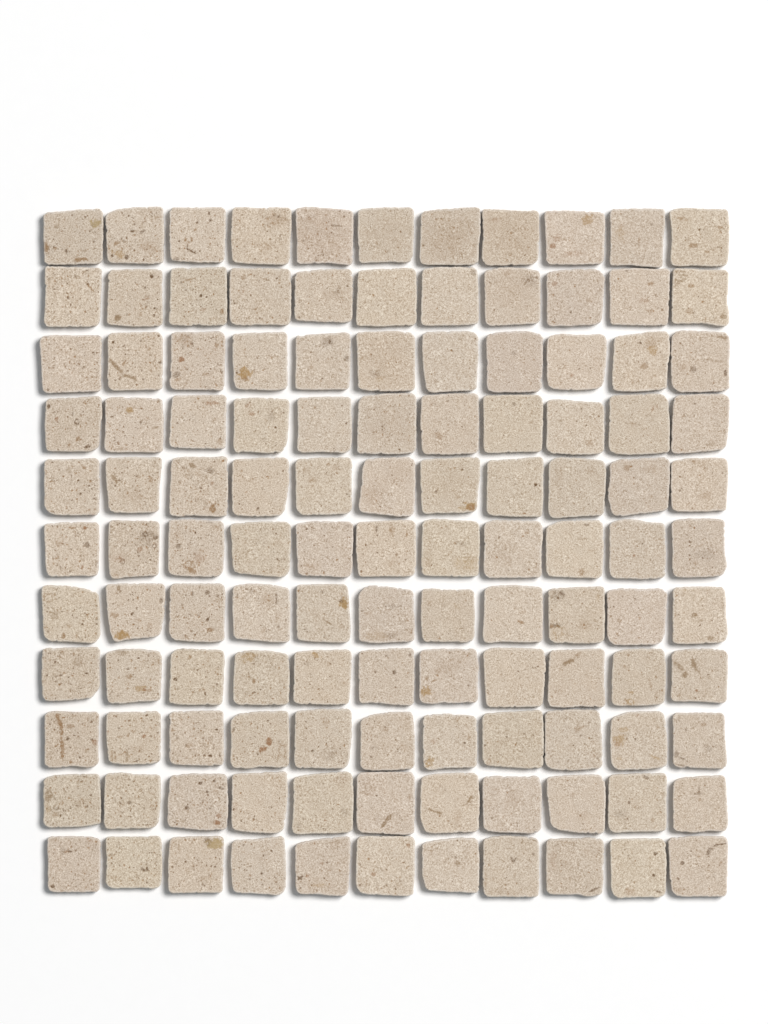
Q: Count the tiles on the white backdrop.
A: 121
